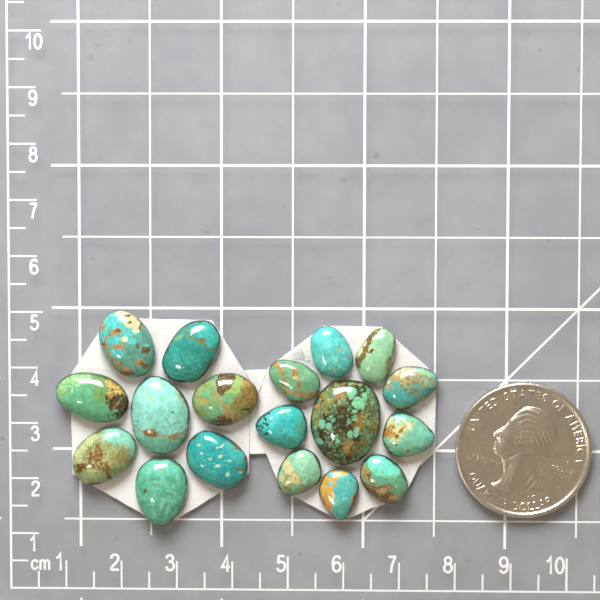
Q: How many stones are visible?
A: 18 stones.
